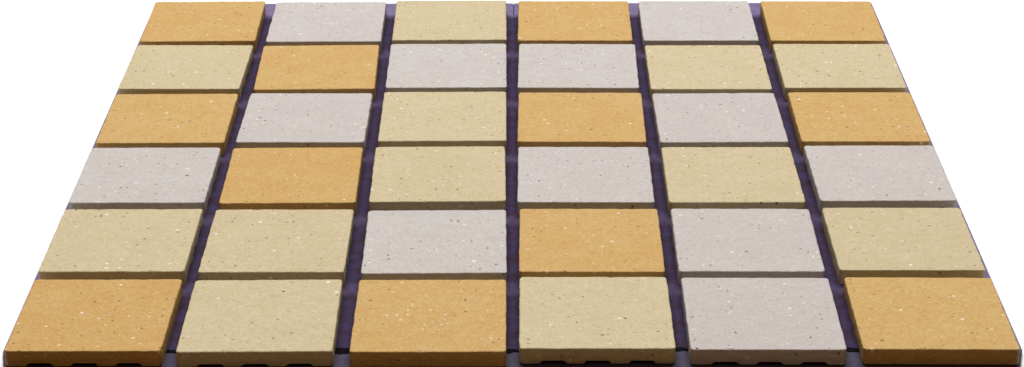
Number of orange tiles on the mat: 12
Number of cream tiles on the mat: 12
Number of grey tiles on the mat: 12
